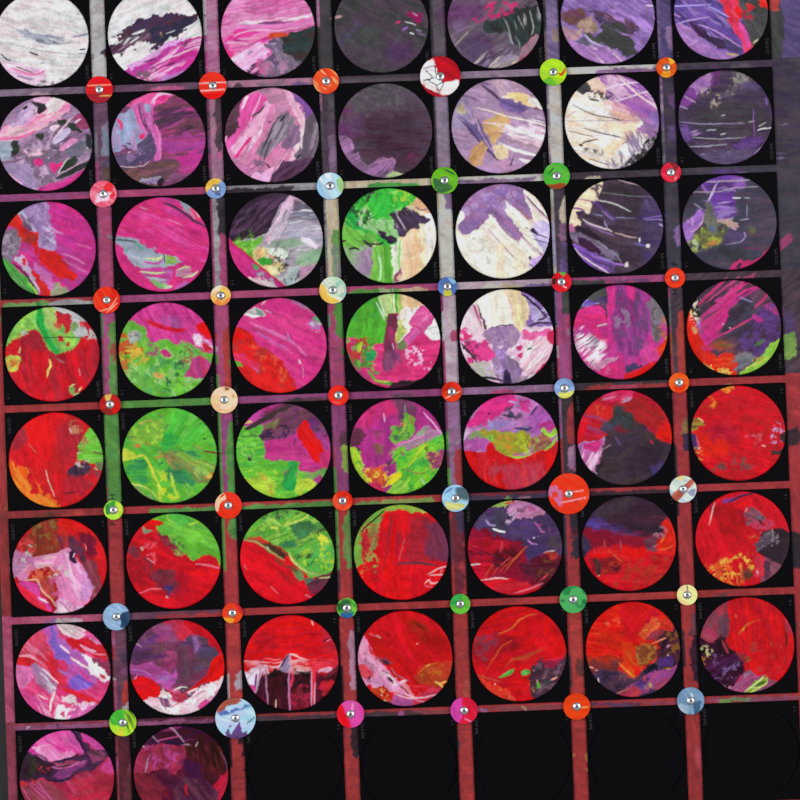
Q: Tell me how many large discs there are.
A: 51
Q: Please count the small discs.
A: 42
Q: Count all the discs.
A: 93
